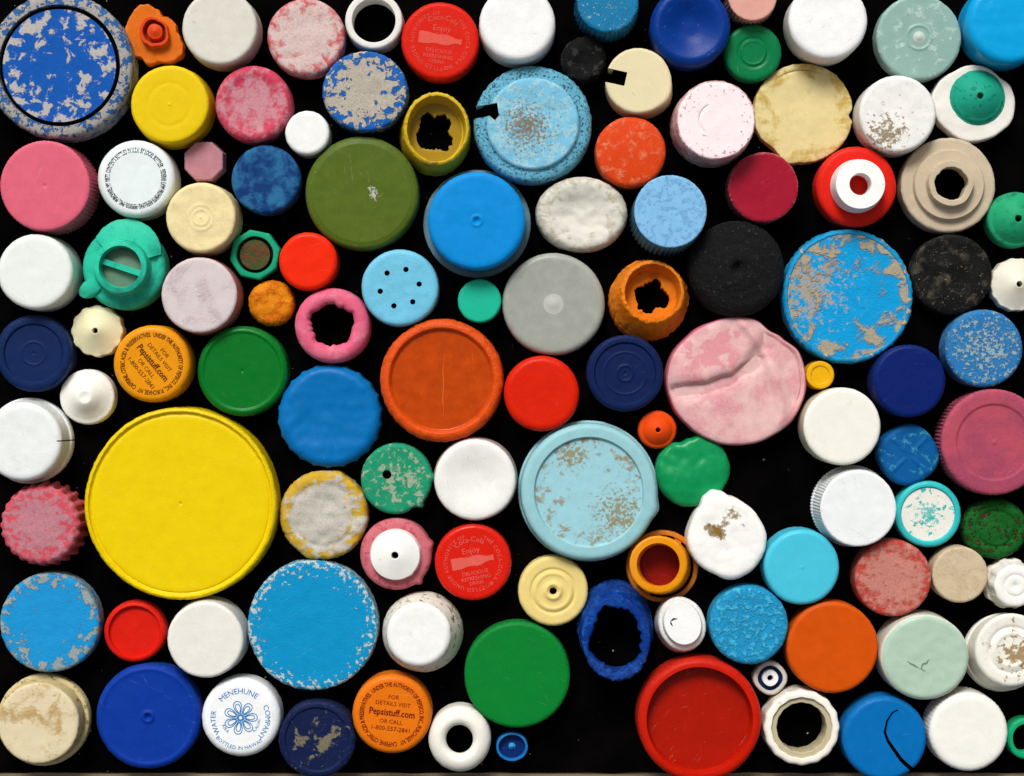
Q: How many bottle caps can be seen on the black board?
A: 117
